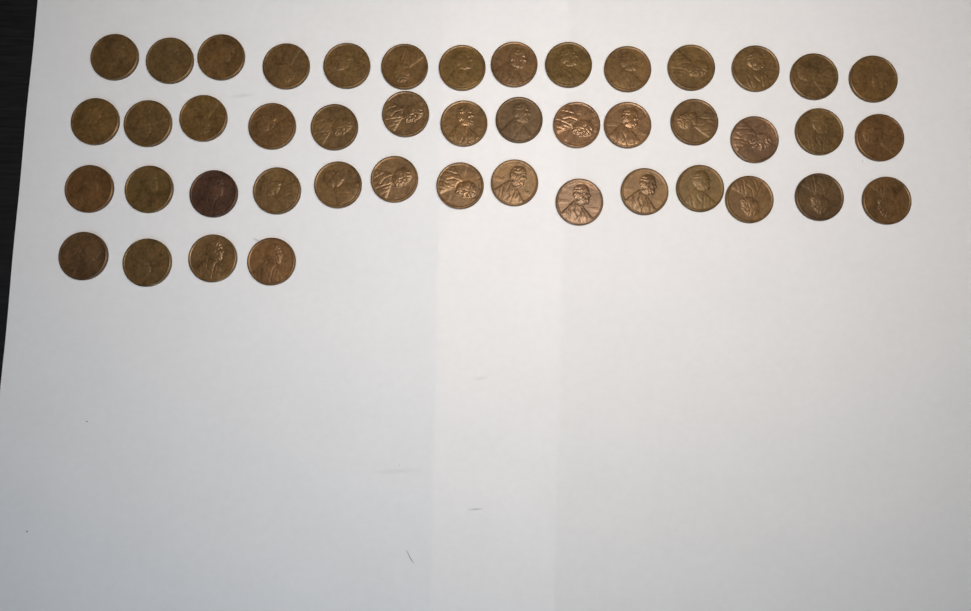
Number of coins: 46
